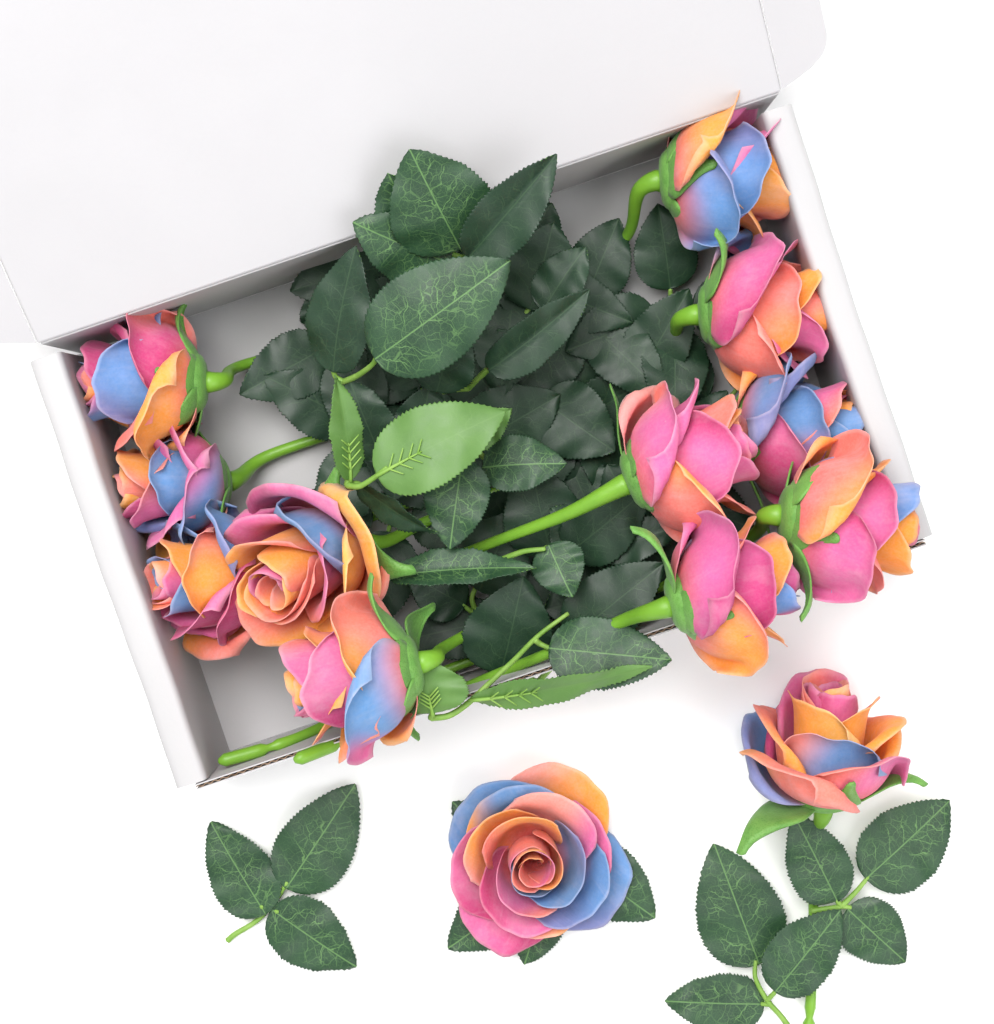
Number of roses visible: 13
